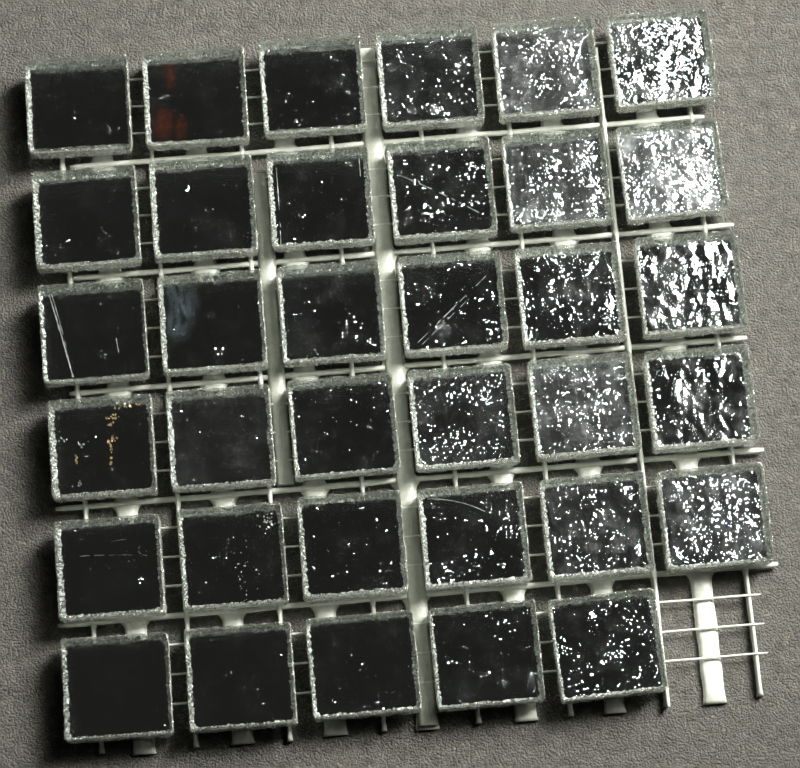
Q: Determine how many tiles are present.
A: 35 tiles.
